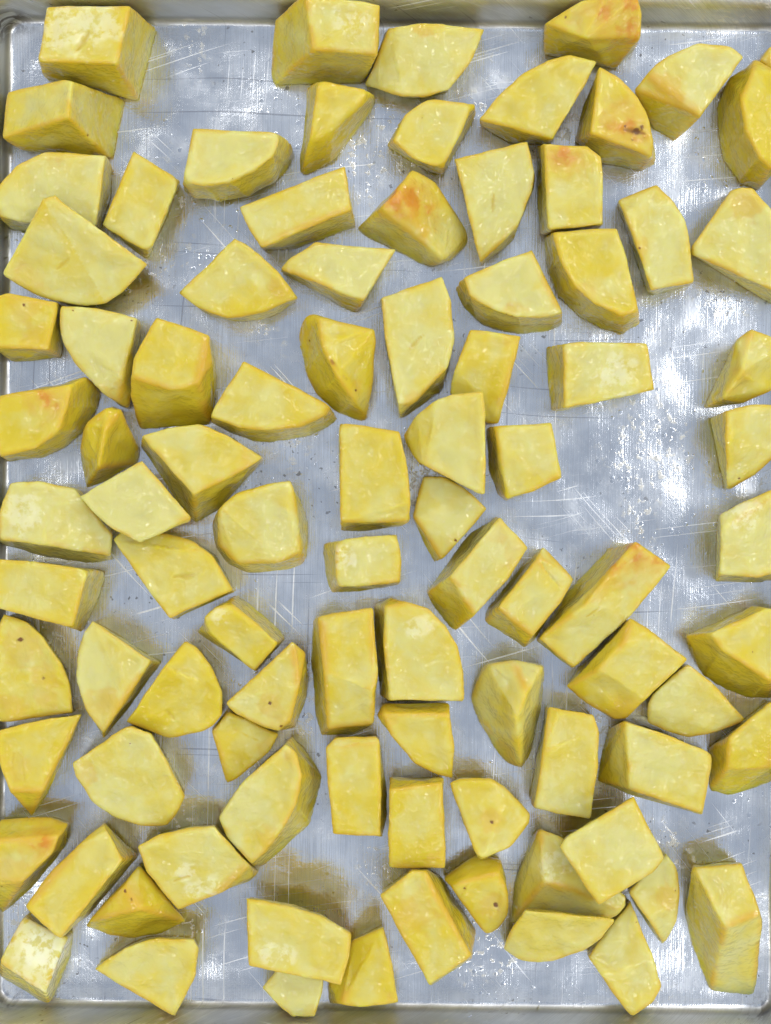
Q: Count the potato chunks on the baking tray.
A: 92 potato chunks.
